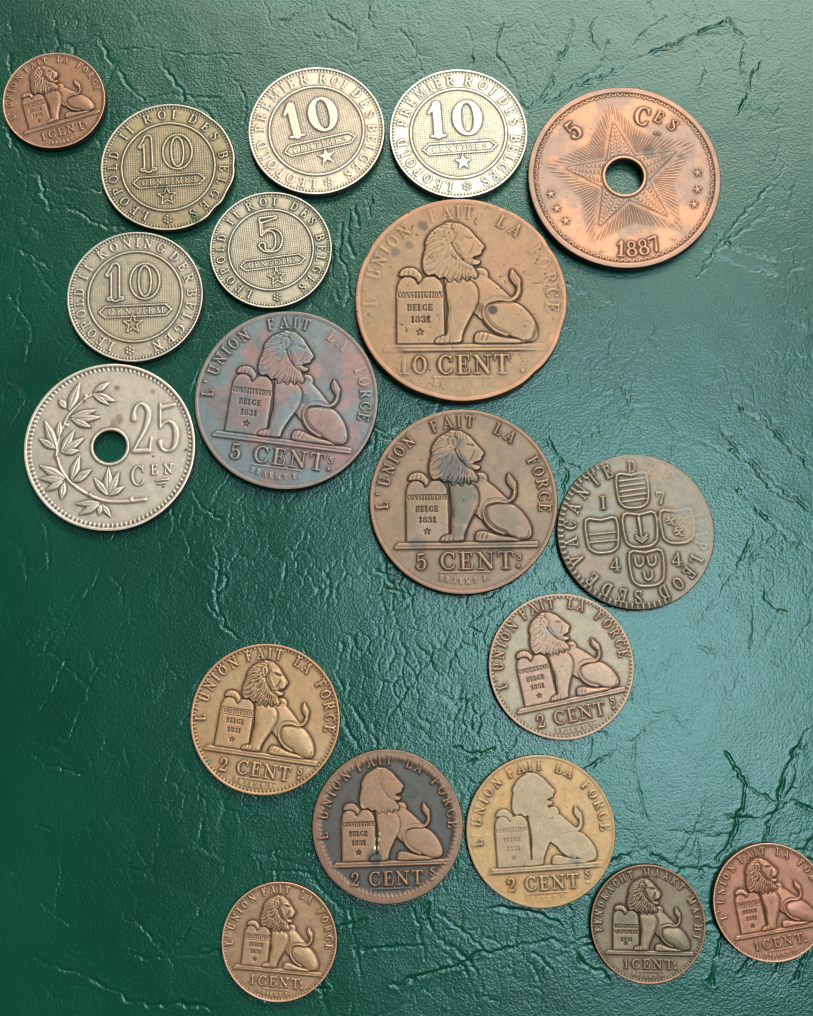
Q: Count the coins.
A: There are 19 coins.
